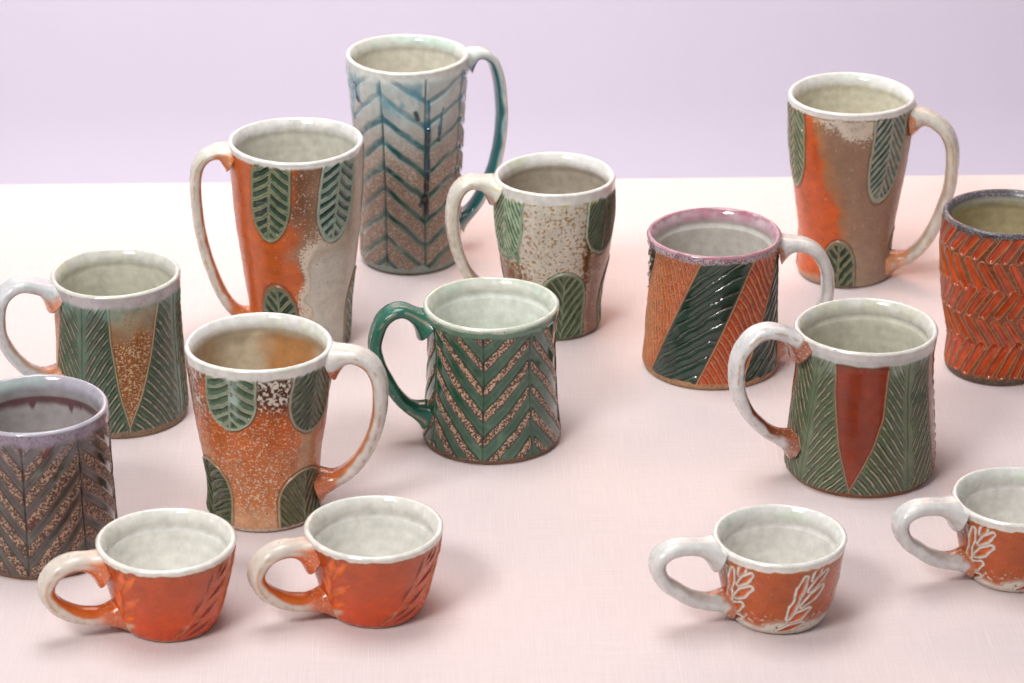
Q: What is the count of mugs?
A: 15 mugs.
